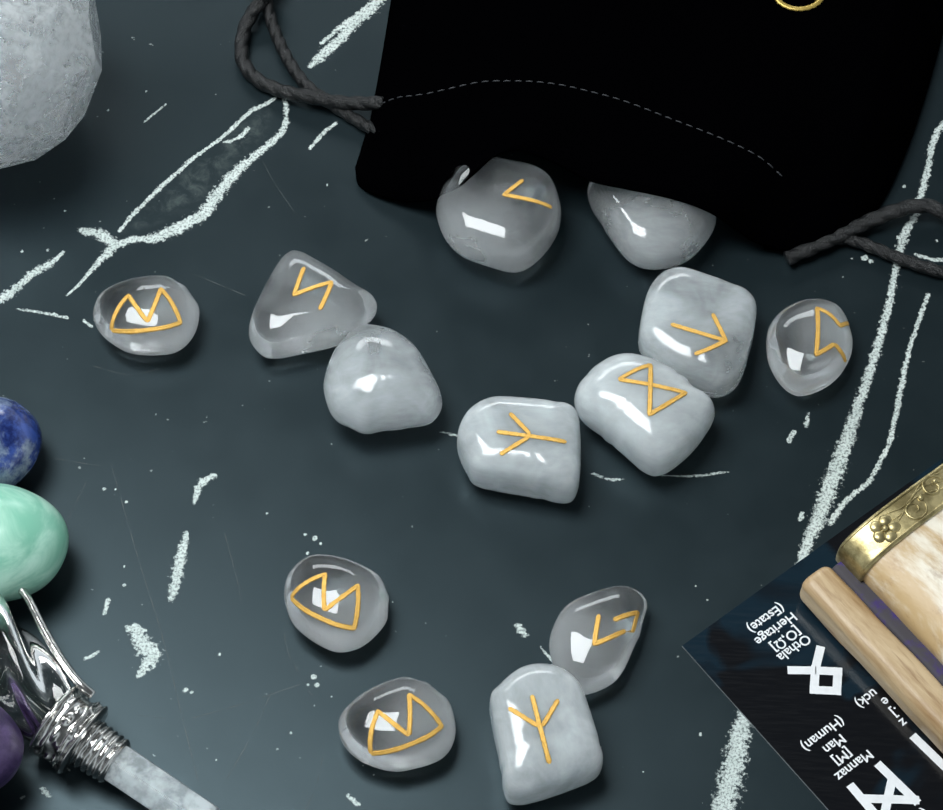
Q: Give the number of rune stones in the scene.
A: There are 13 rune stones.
